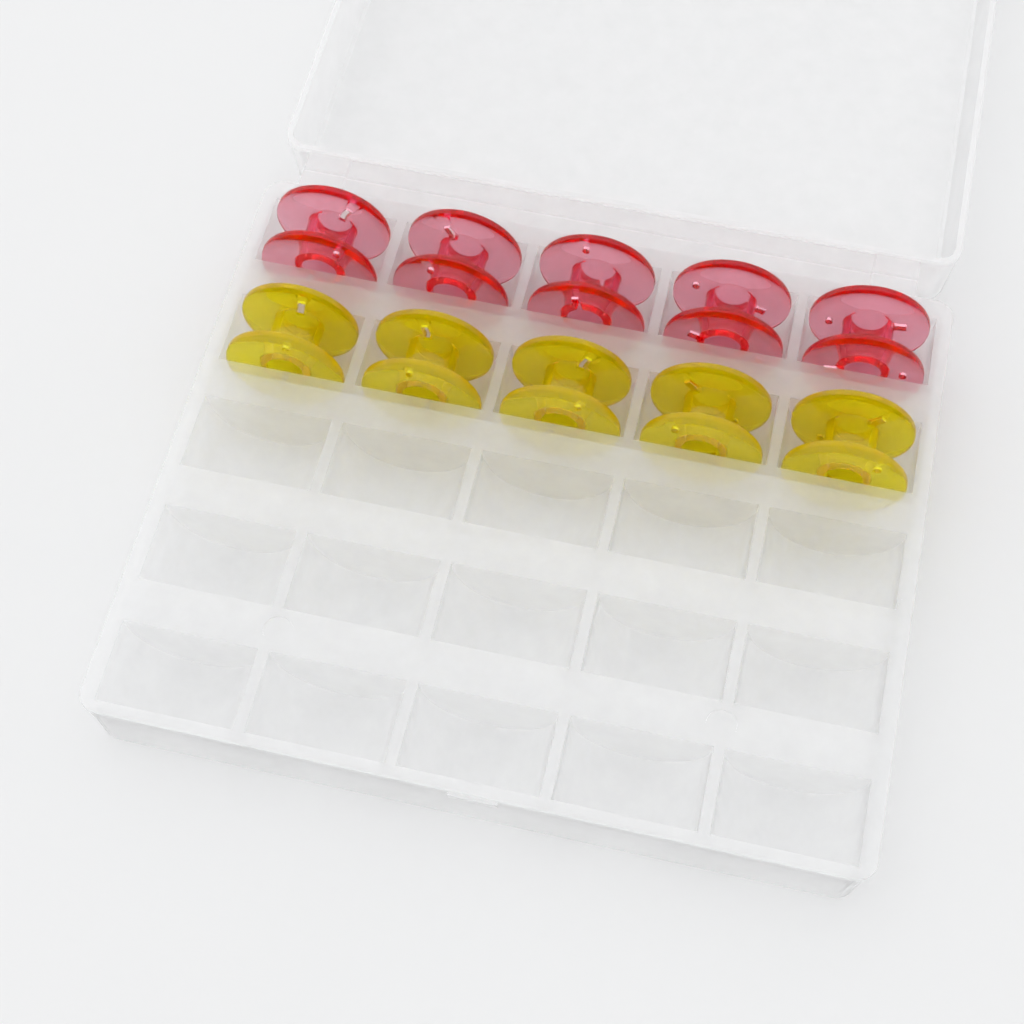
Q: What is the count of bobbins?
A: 10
